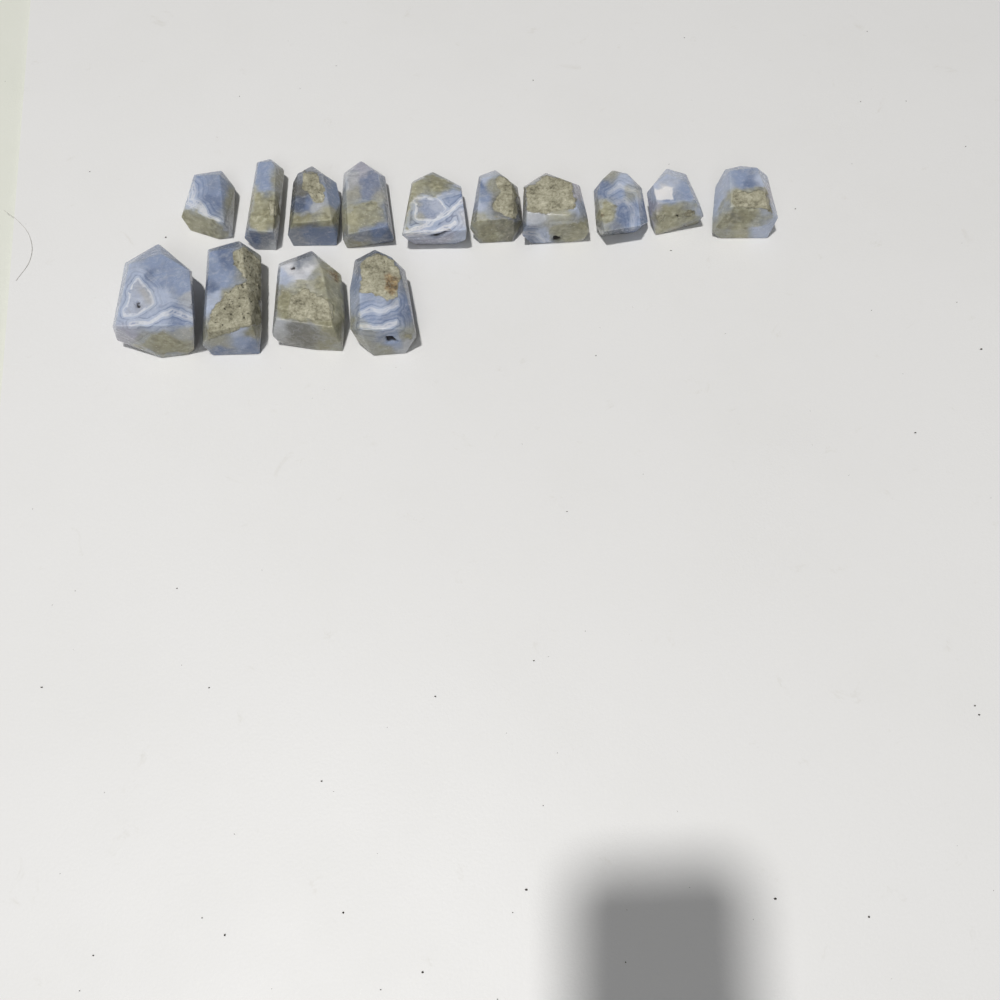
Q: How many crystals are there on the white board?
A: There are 14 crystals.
